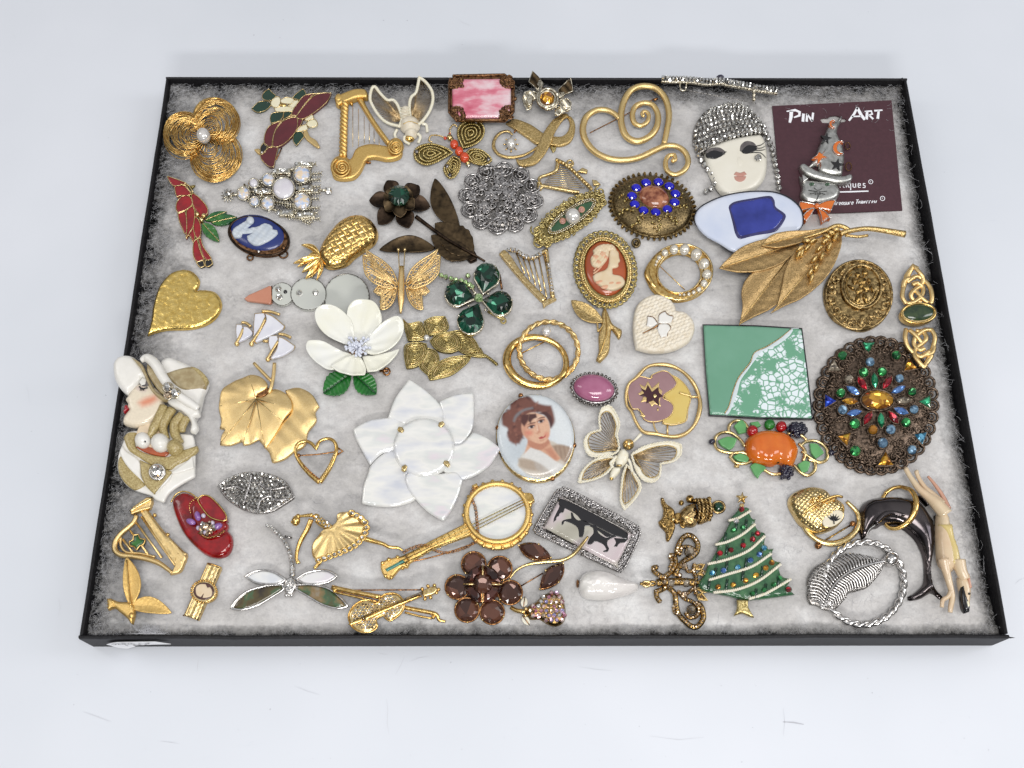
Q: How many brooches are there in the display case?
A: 68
